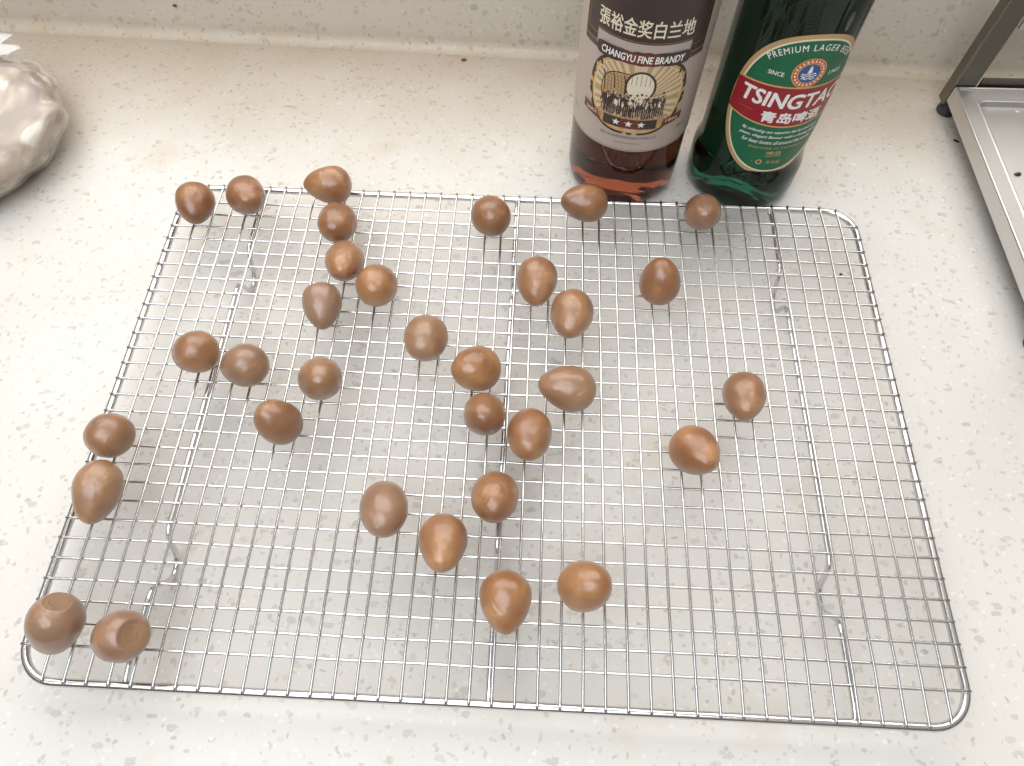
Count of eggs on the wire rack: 33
